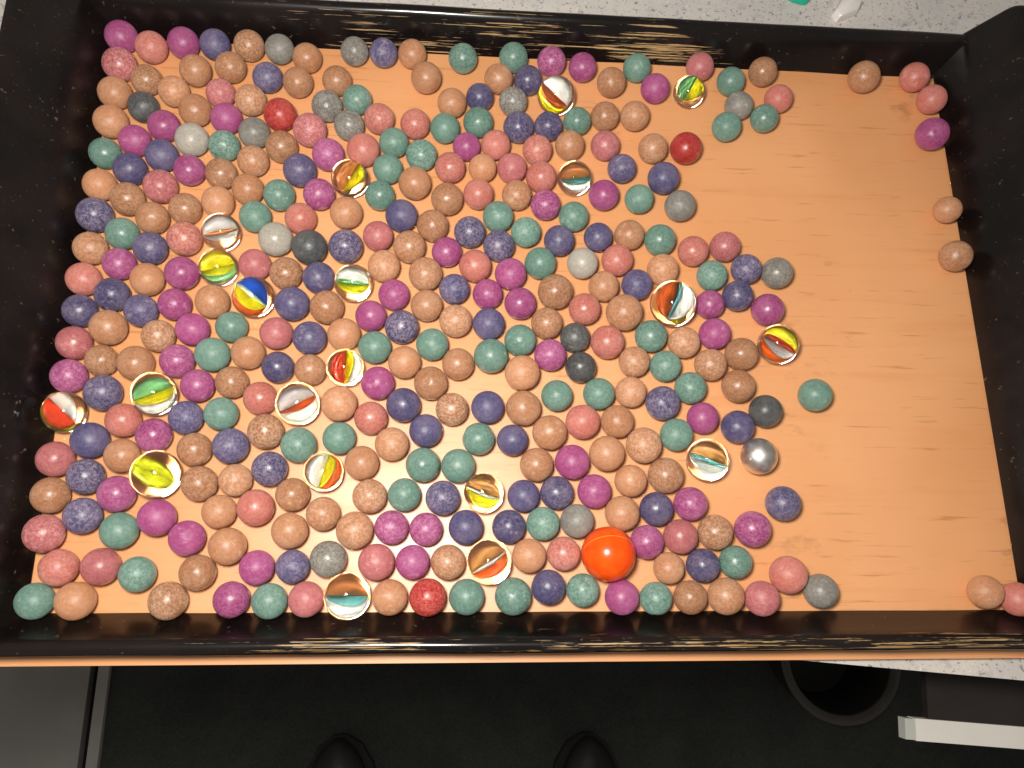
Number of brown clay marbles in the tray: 111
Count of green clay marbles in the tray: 56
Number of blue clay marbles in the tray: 56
